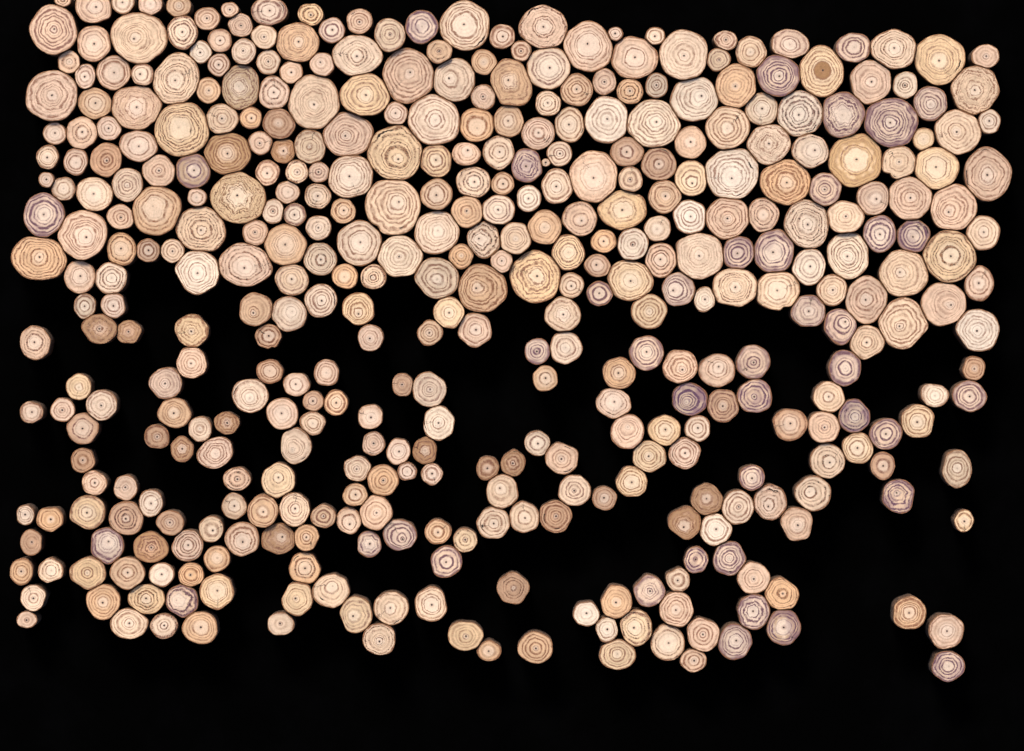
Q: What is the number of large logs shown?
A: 80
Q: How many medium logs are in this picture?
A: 182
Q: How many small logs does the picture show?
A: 151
